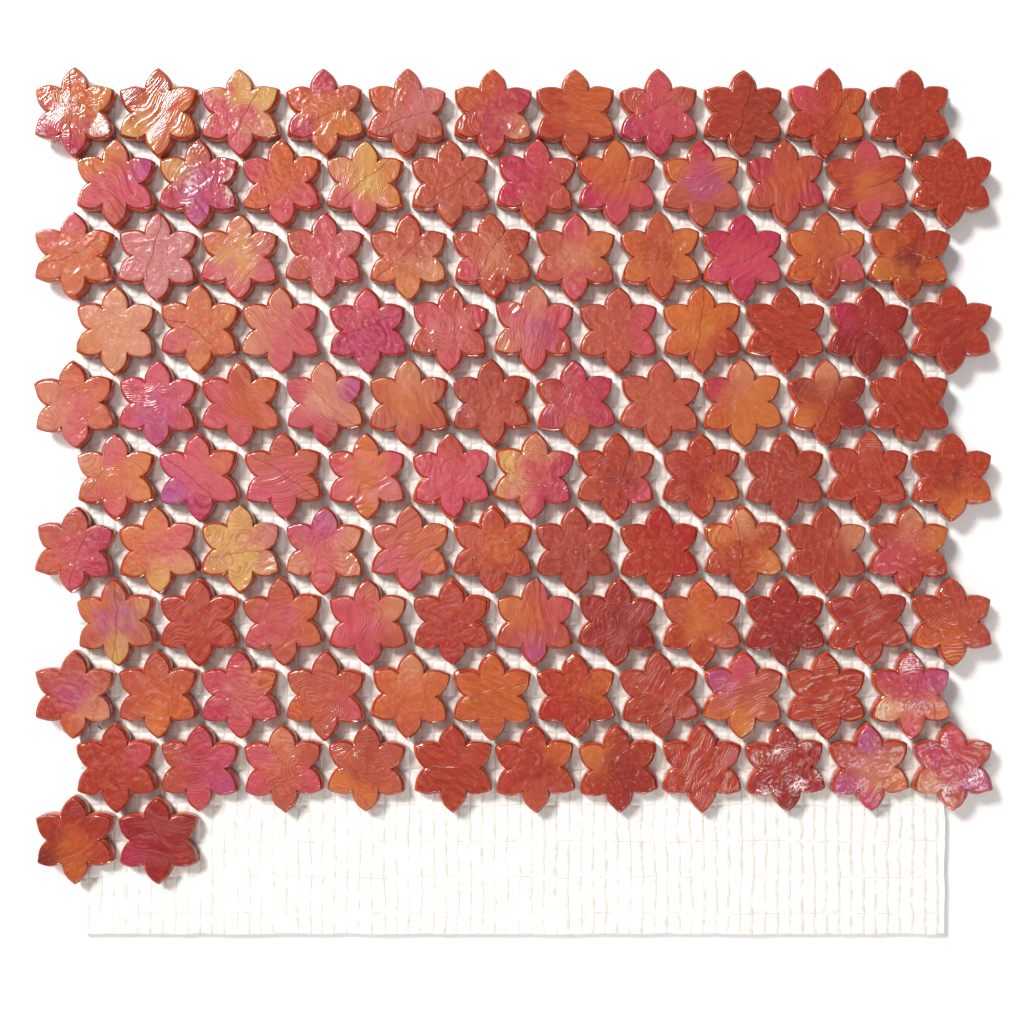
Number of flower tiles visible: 112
